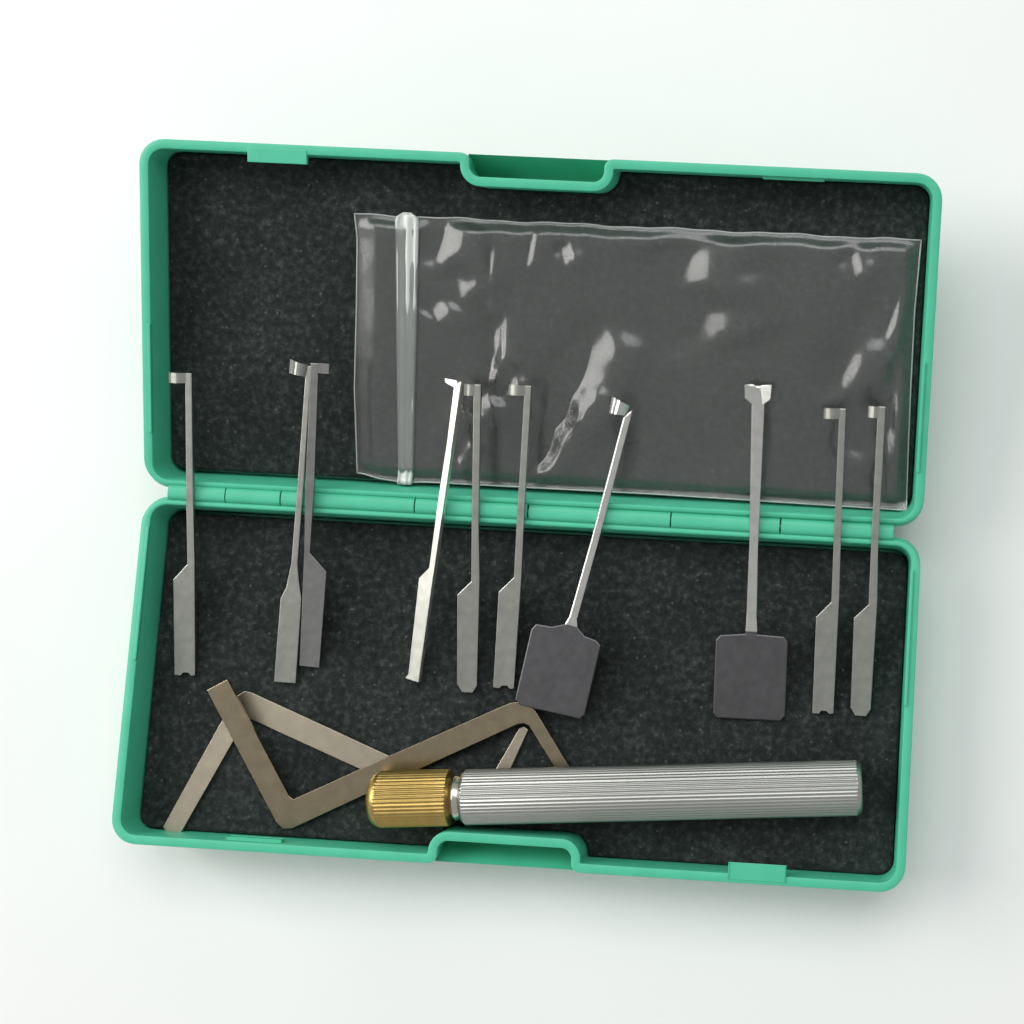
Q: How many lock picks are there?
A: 10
